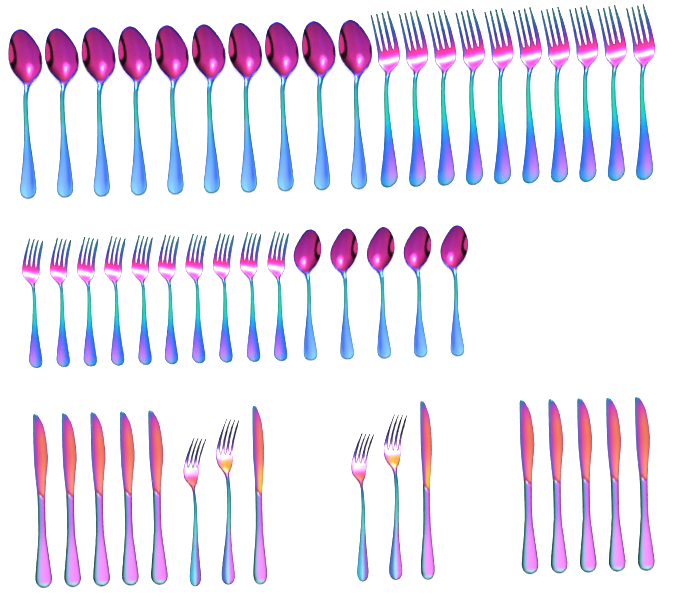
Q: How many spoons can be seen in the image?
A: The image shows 15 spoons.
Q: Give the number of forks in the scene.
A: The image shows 24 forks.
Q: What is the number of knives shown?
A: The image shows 12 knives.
